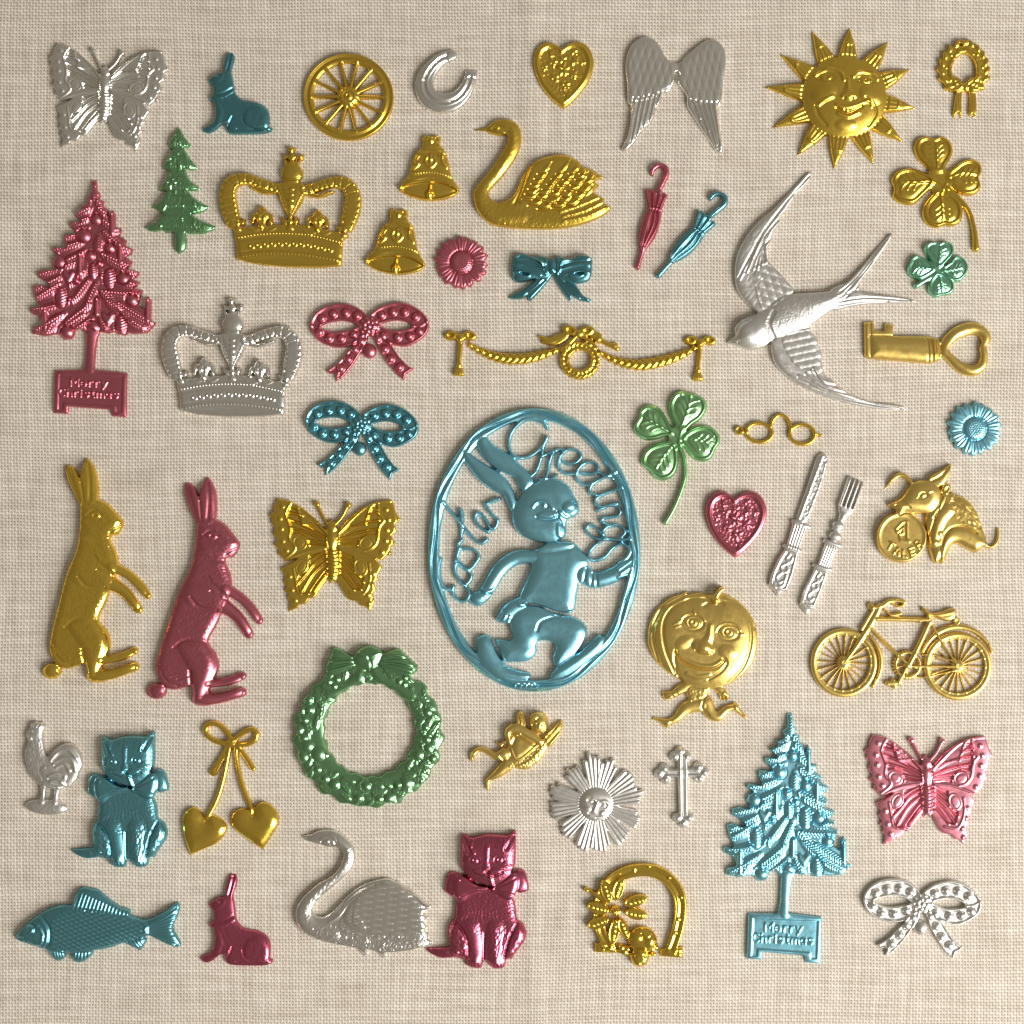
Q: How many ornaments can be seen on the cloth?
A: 54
